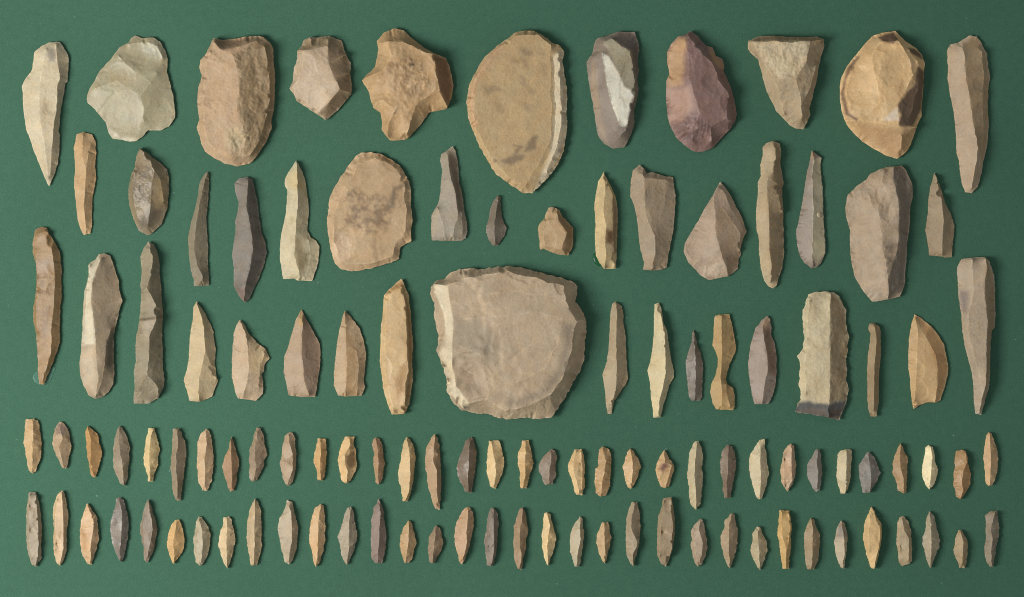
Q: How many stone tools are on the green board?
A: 113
